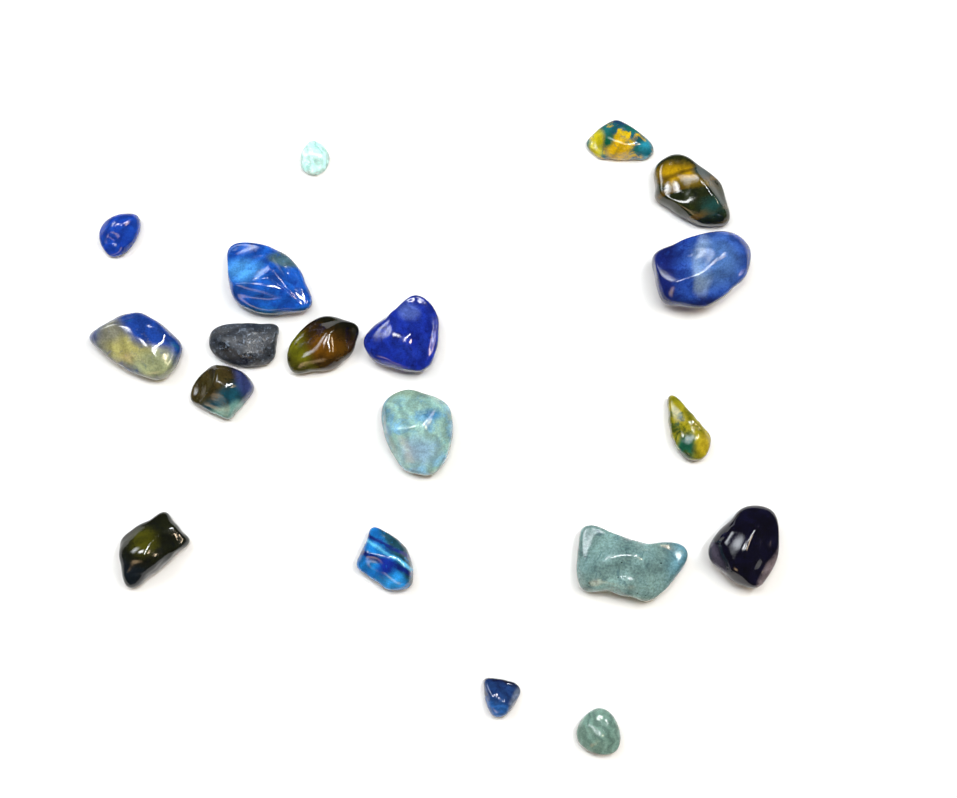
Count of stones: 19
